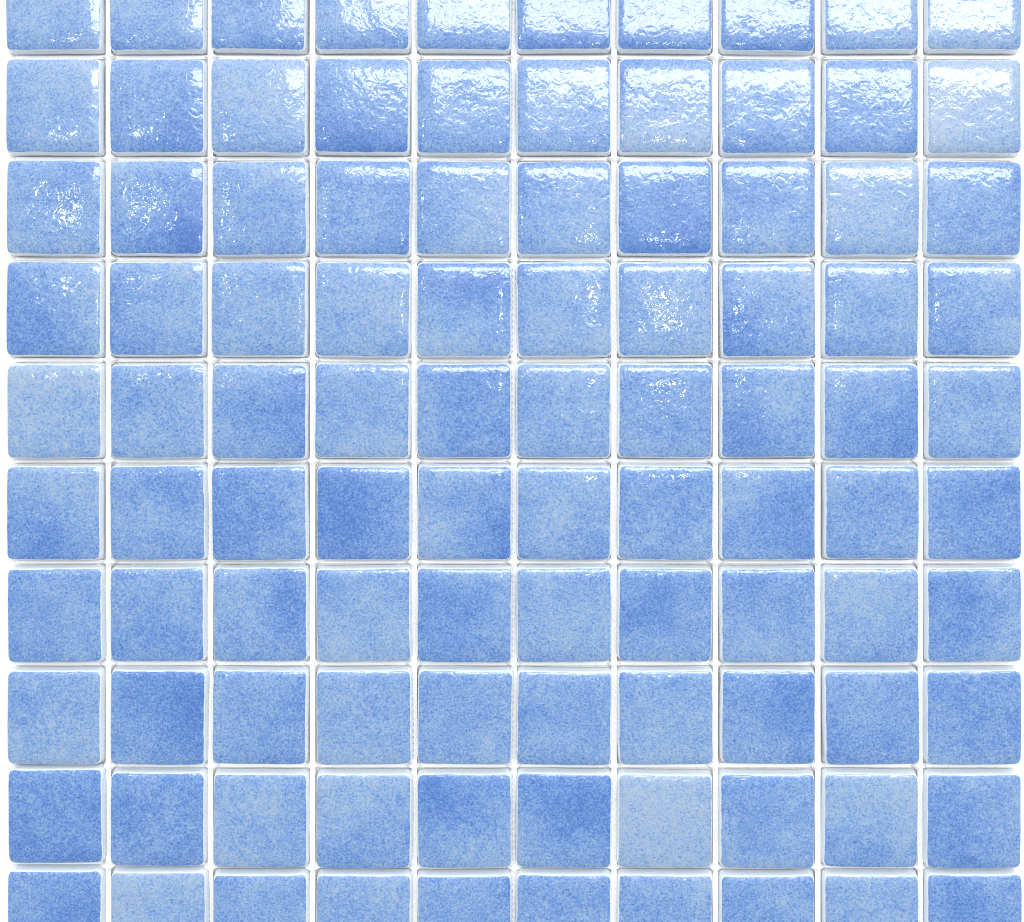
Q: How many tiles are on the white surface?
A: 100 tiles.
